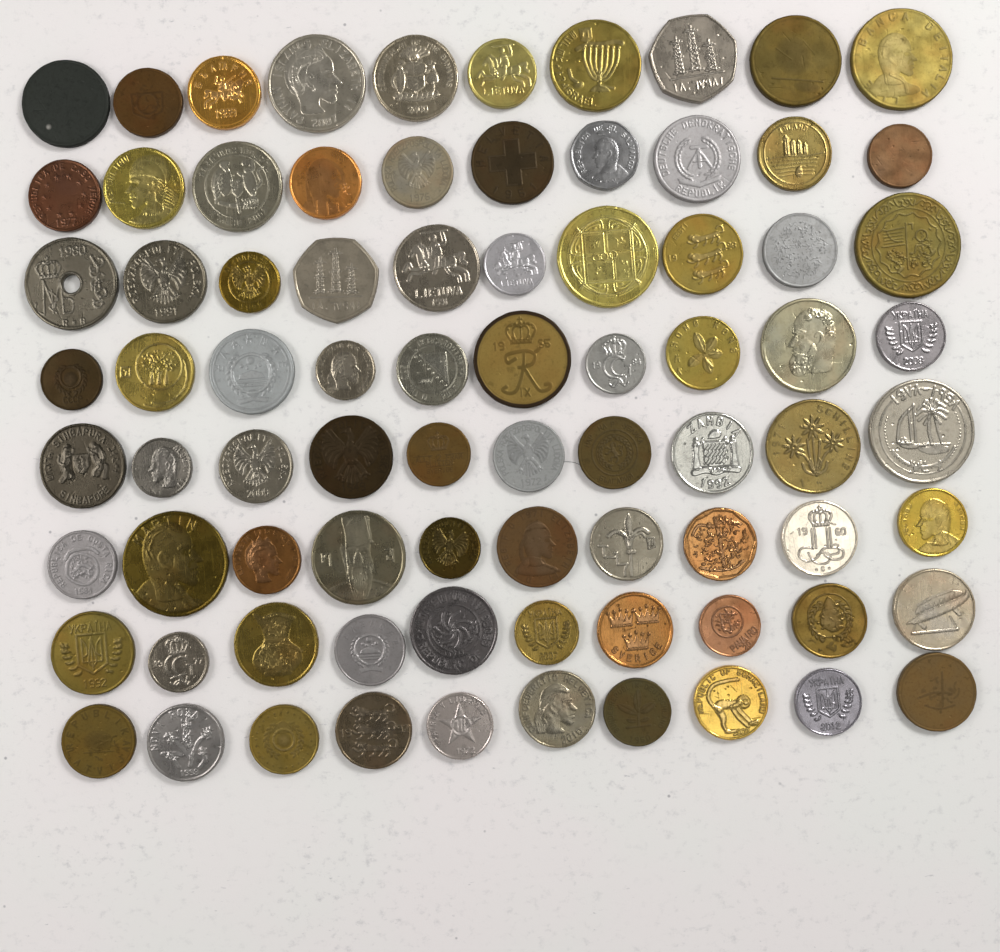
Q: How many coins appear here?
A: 80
